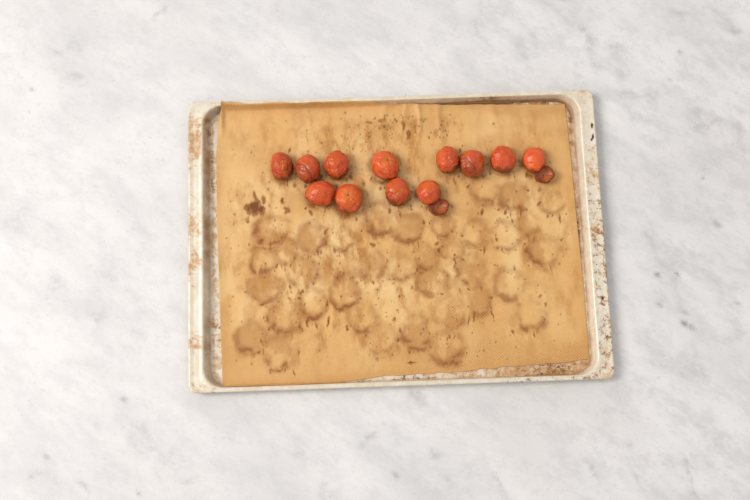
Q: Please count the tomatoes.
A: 12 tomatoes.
